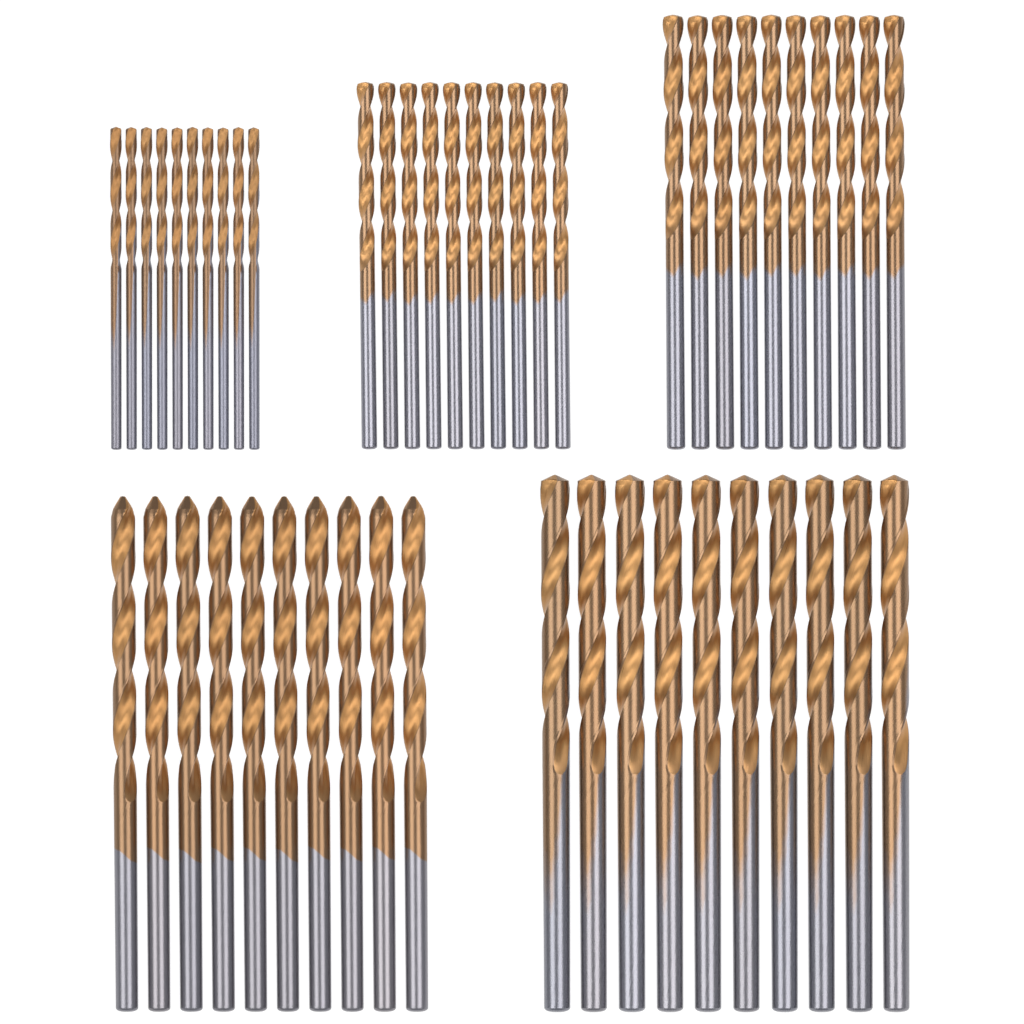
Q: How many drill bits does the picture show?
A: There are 50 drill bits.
